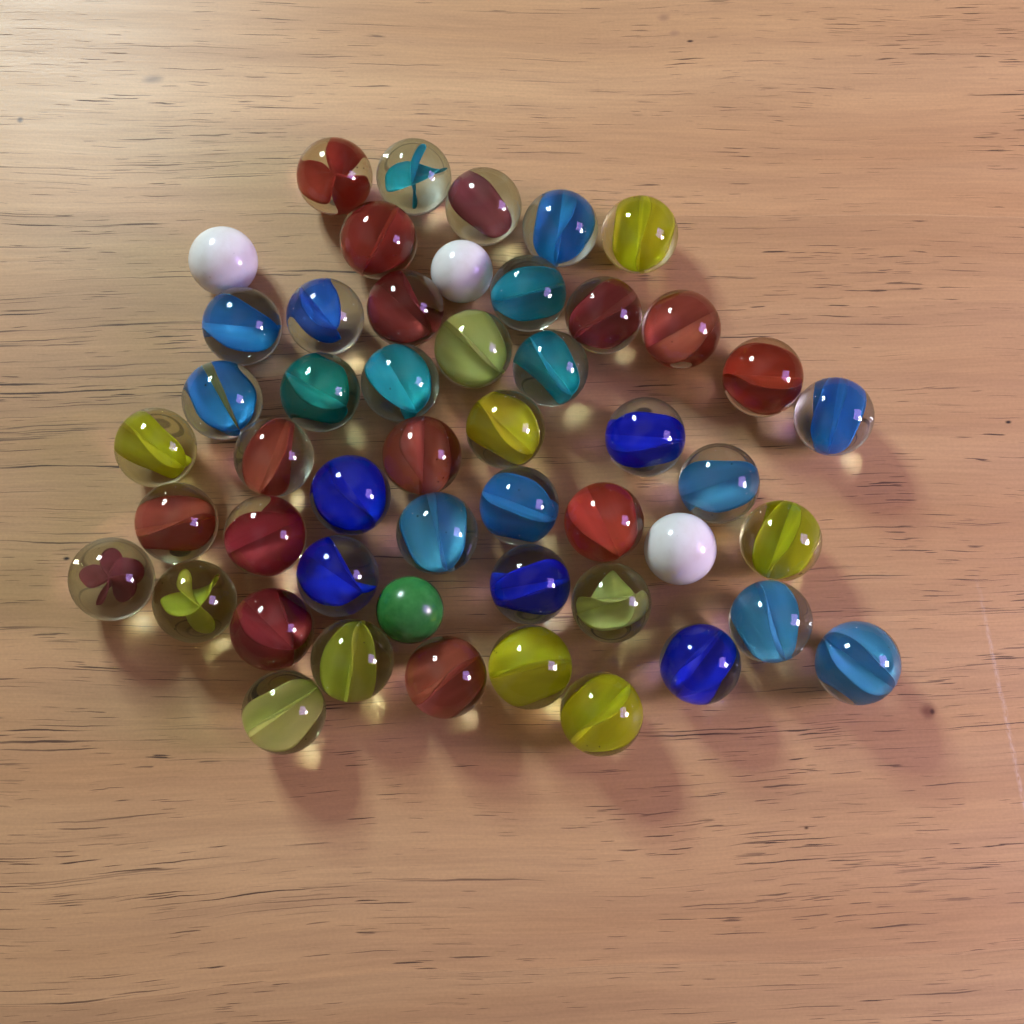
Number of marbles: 50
